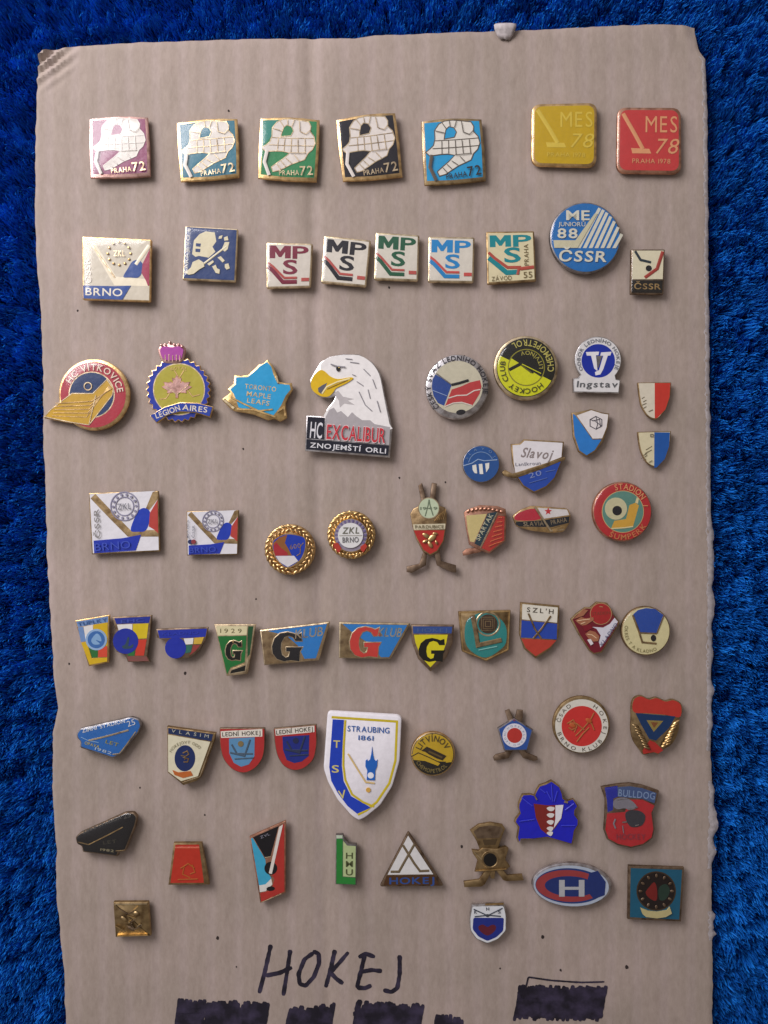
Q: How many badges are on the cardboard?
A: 68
